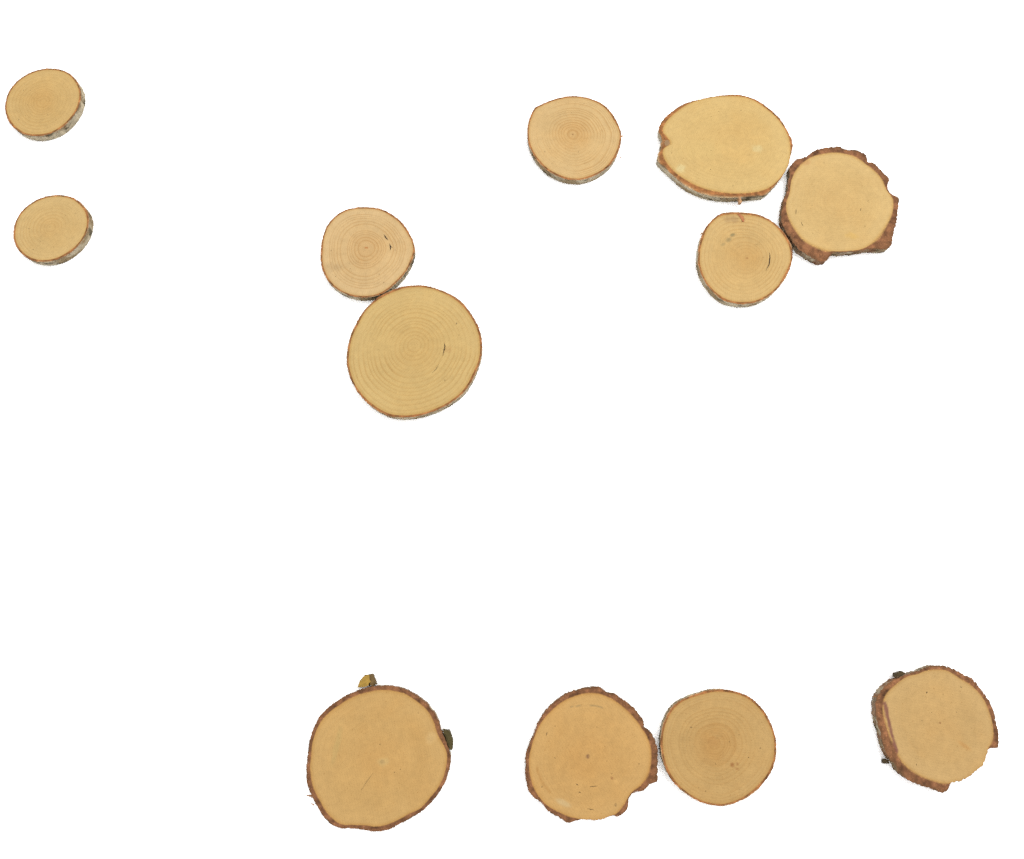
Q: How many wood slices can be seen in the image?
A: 12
